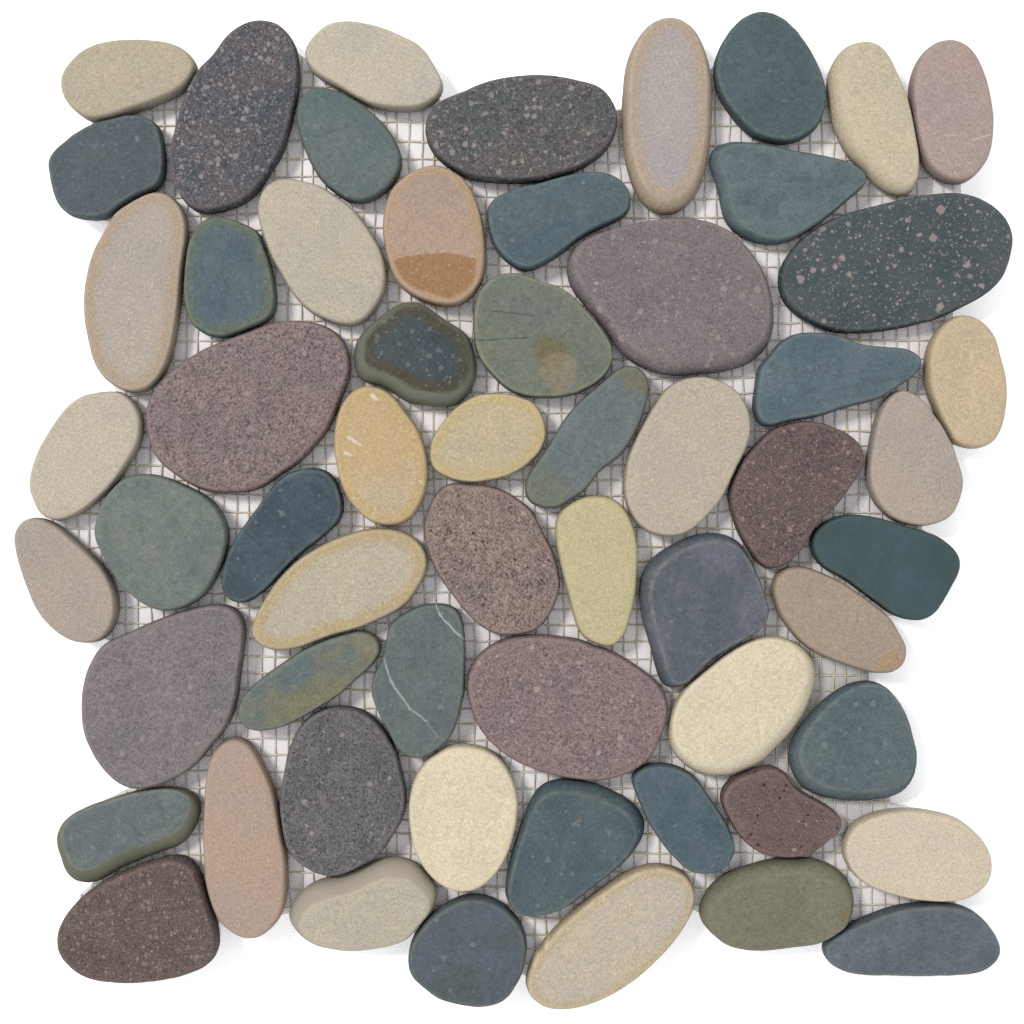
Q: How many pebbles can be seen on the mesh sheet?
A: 59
